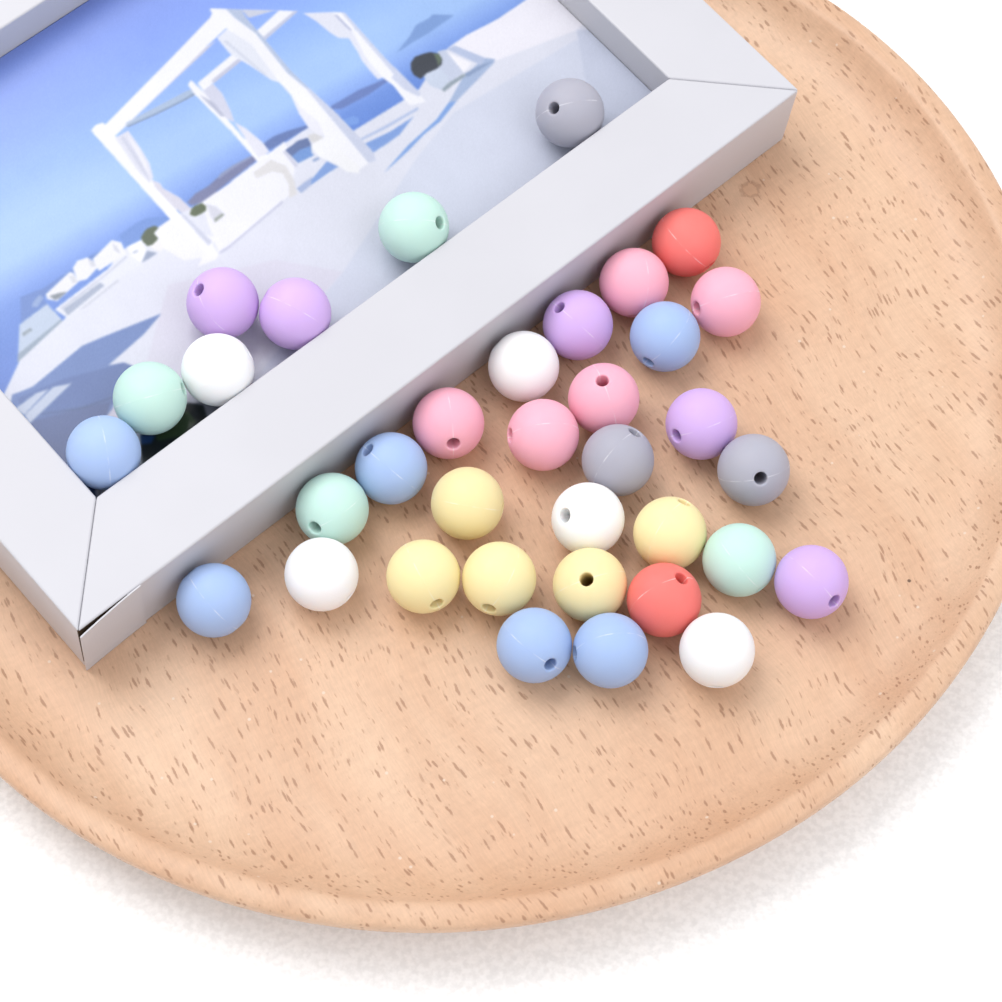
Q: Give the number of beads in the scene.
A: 35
